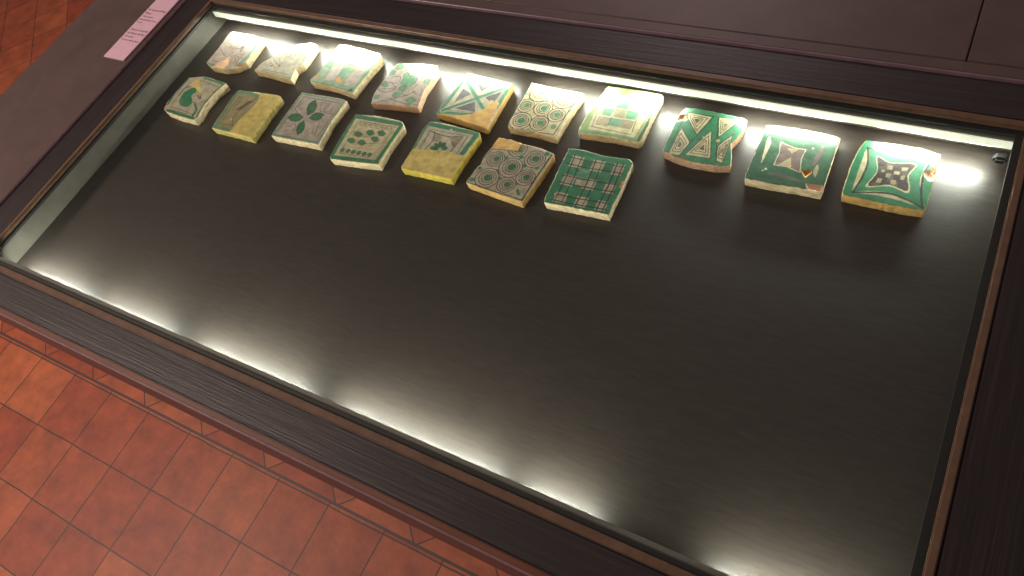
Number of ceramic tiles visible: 17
